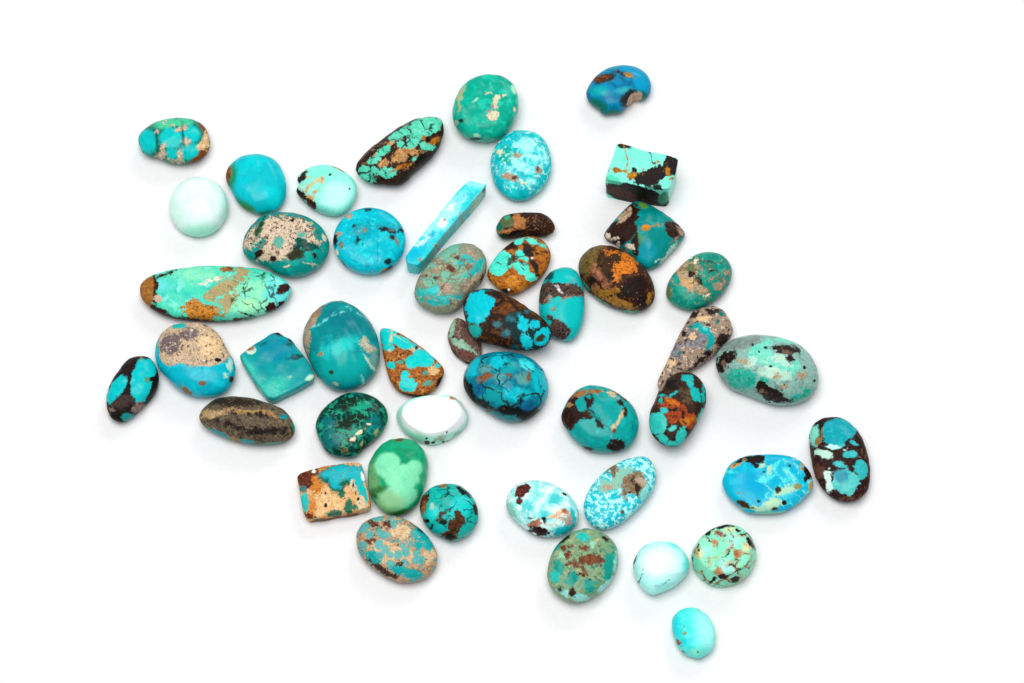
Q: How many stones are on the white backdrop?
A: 47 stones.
